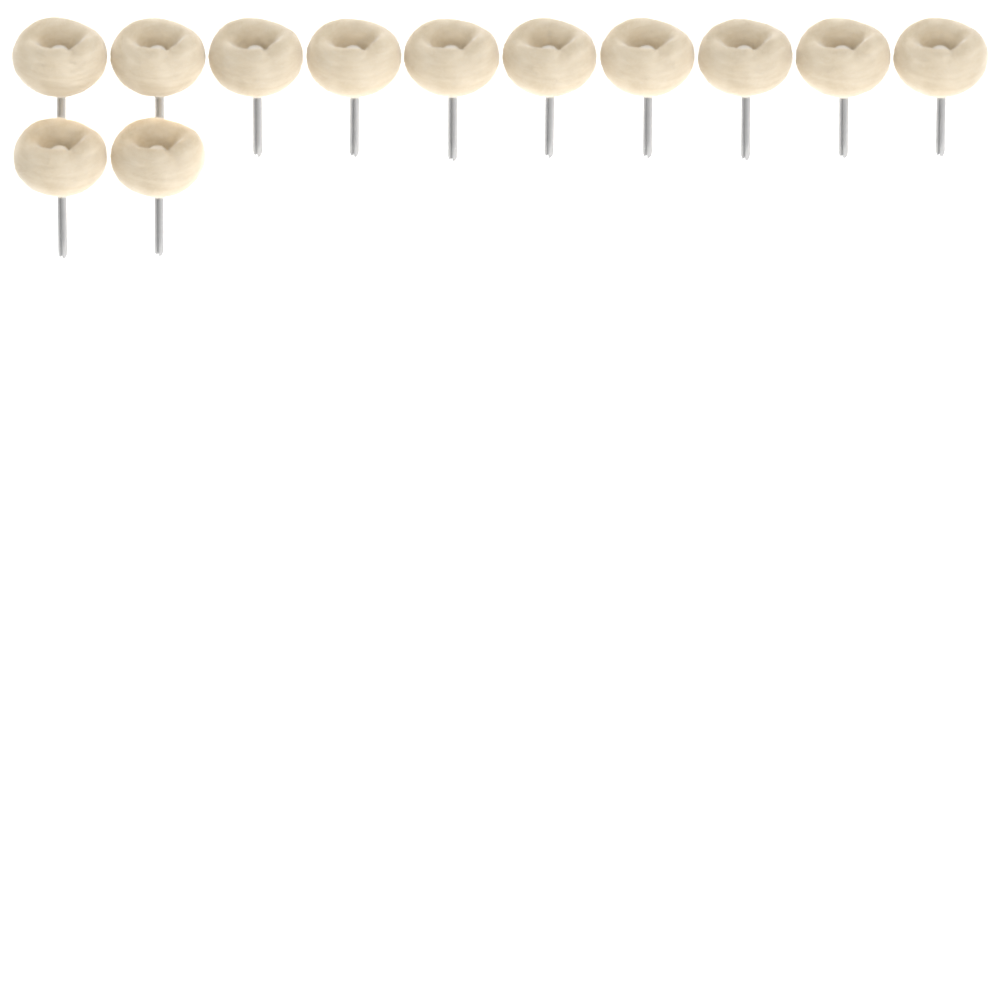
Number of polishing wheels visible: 12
